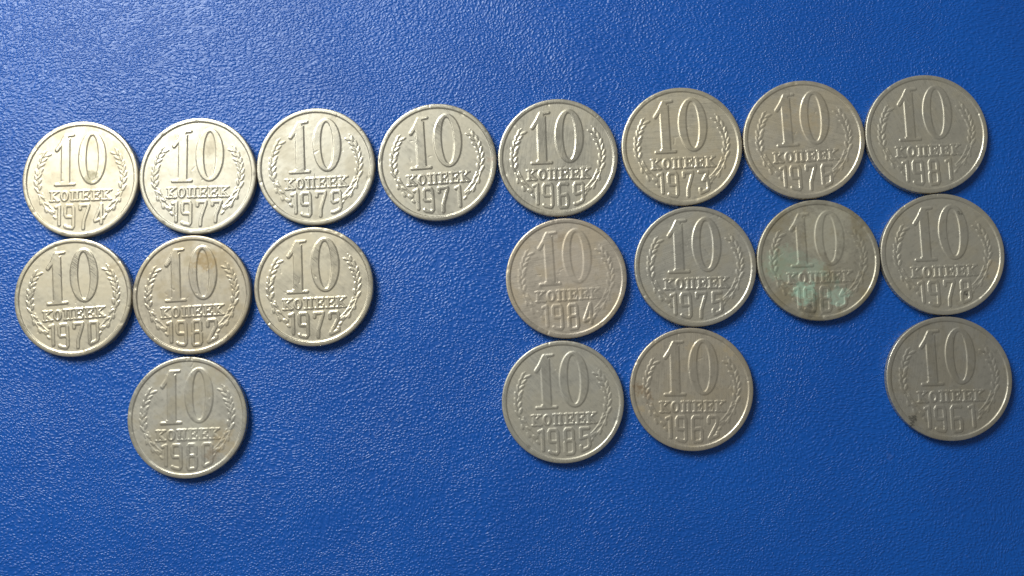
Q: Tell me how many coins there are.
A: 19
